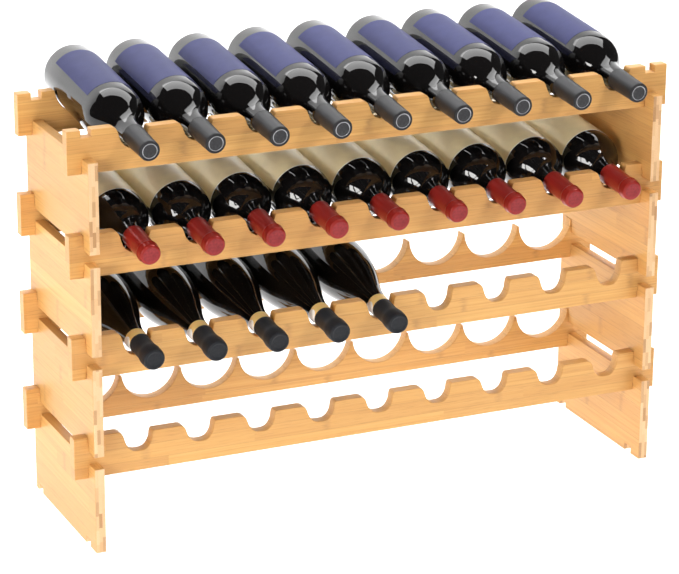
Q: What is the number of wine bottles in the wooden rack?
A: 23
